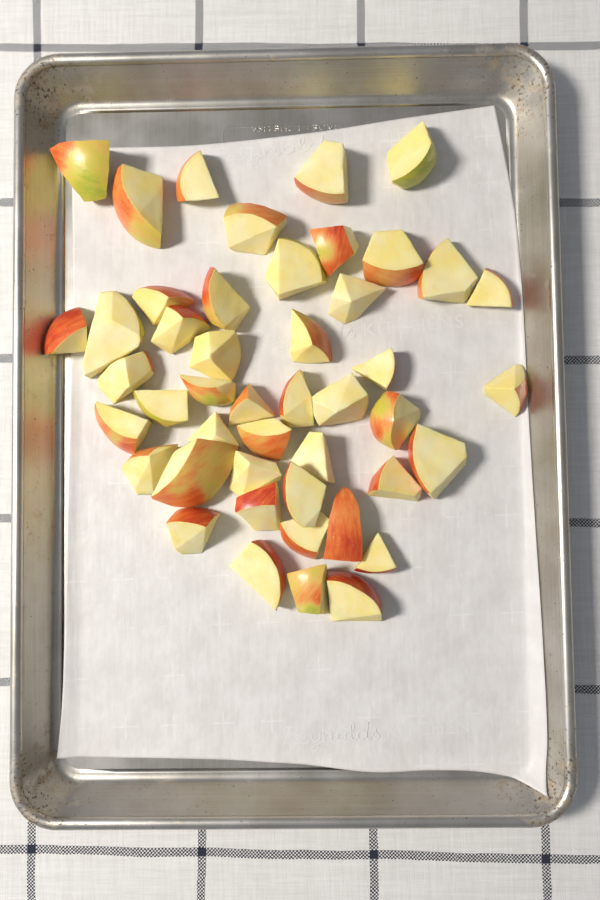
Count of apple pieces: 46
